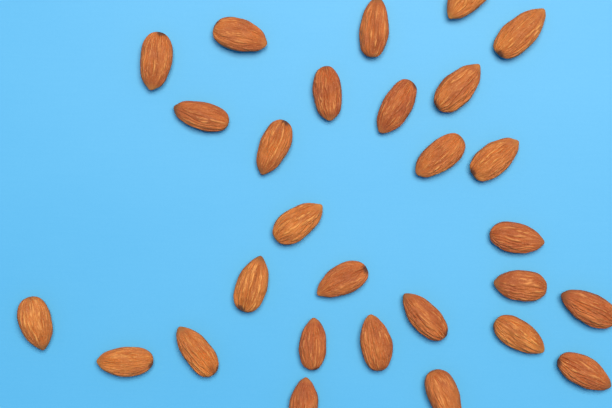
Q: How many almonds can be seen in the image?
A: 28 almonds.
